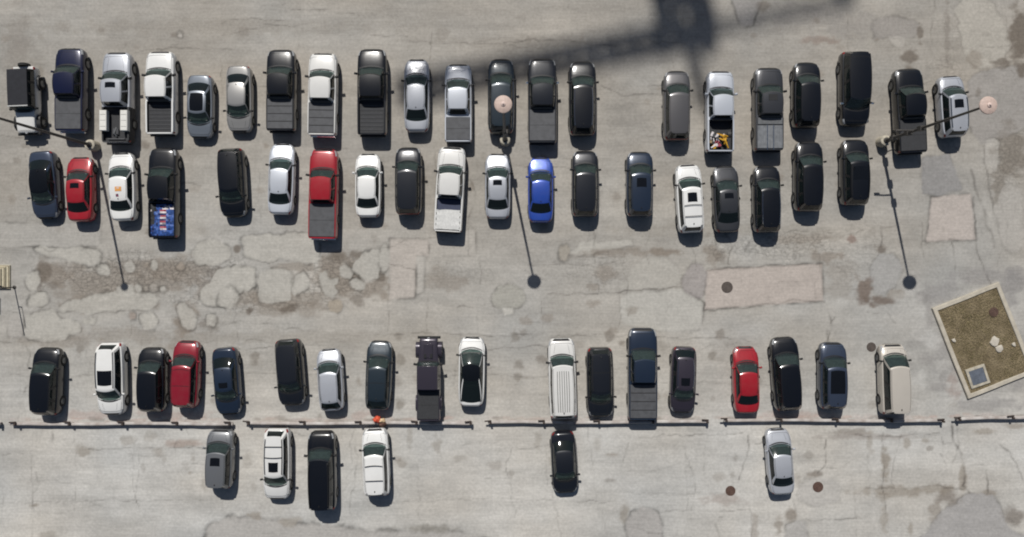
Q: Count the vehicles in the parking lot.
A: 64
